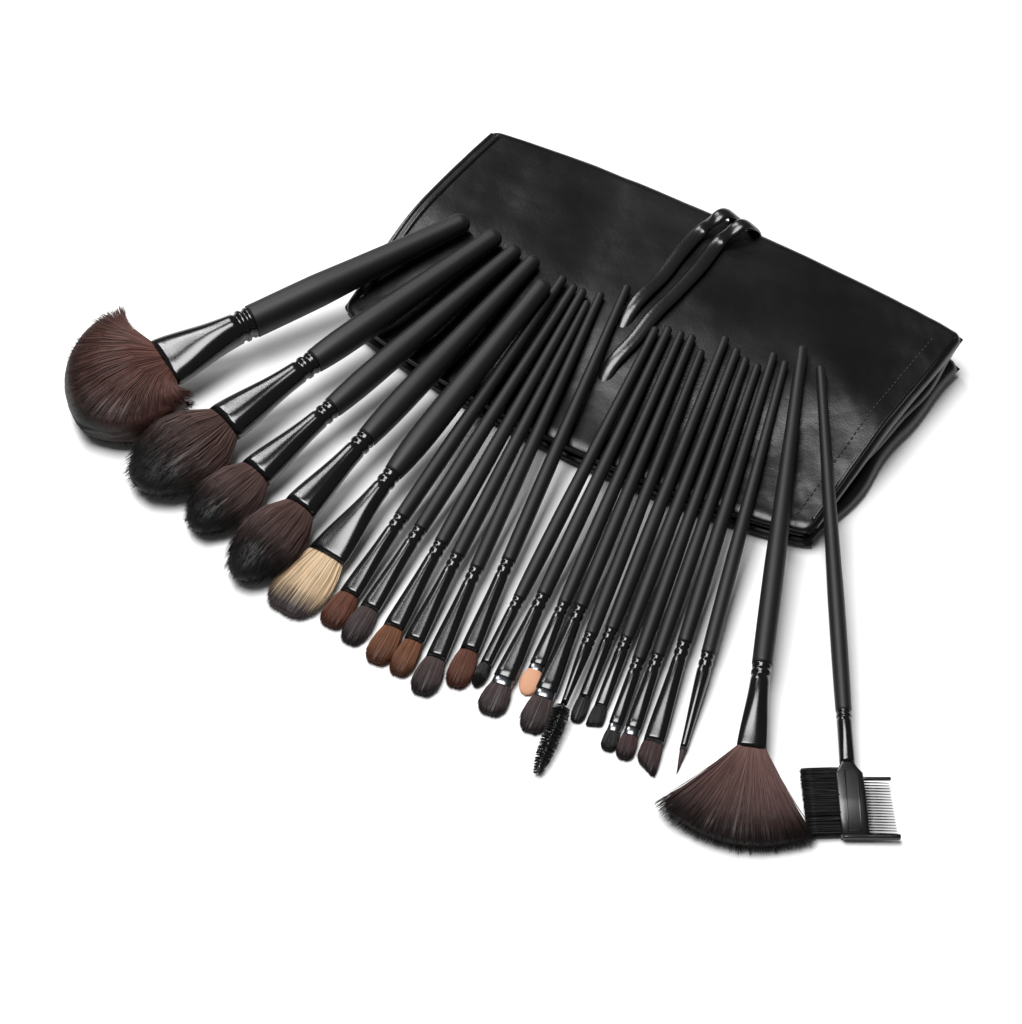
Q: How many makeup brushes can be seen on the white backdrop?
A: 24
